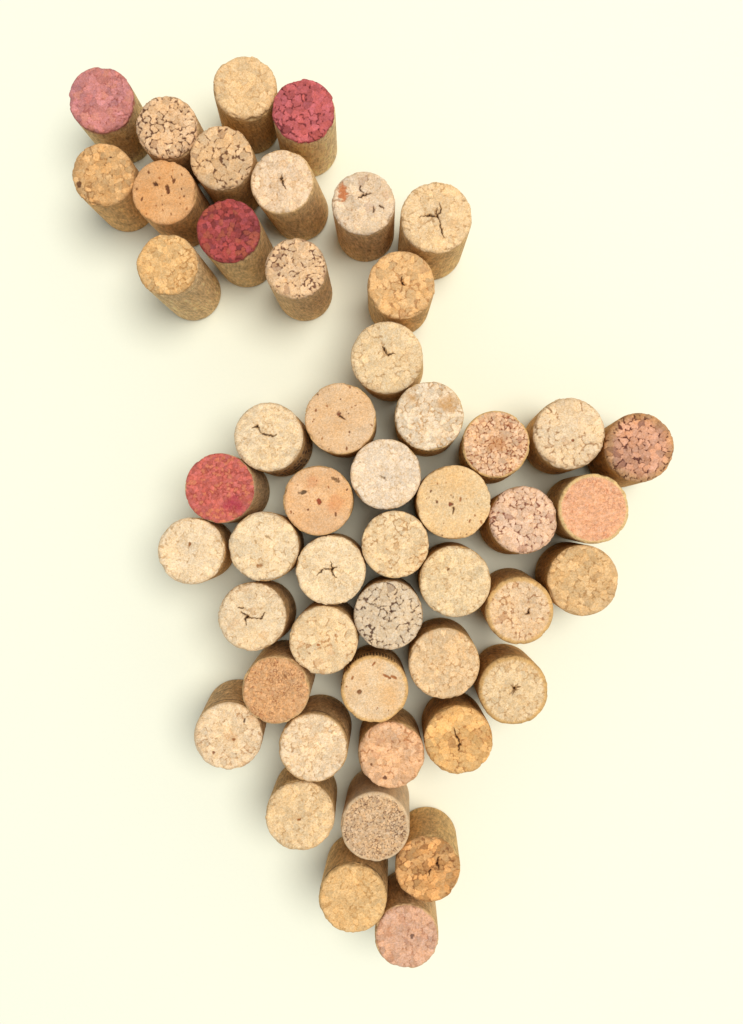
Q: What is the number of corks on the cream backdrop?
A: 50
